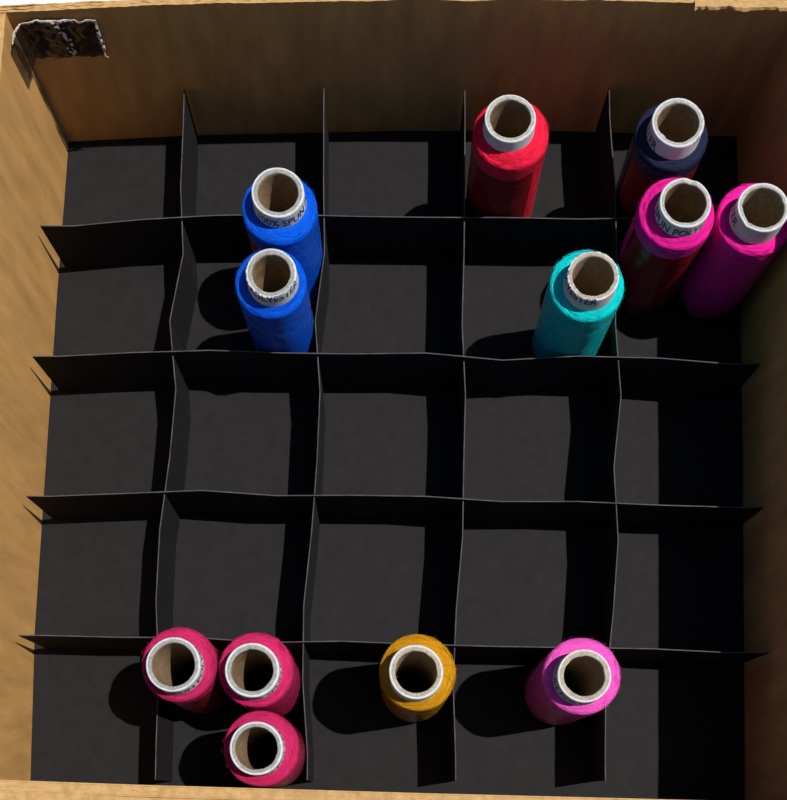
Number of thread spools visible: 12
